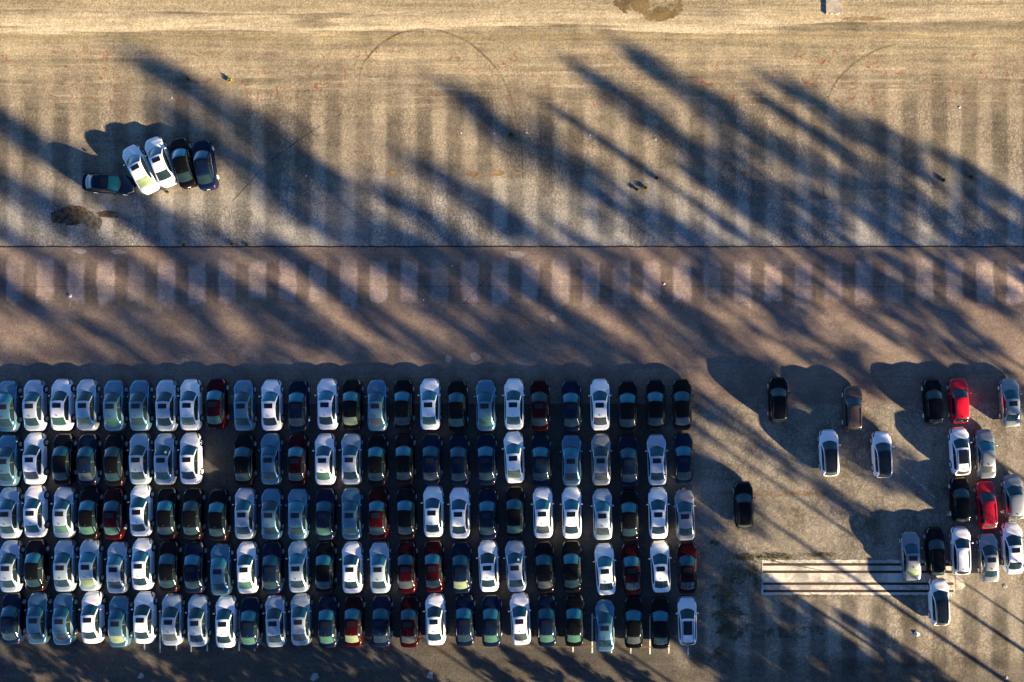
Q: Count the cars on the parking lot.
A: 153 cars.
